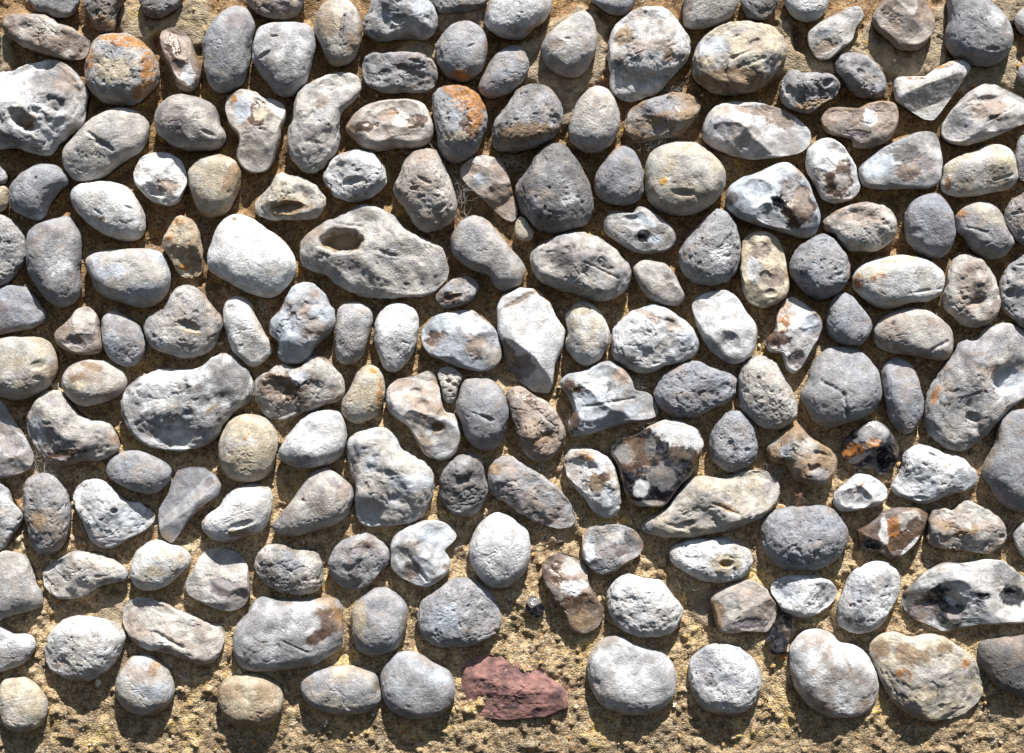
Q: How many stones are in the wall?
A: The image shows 176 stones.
